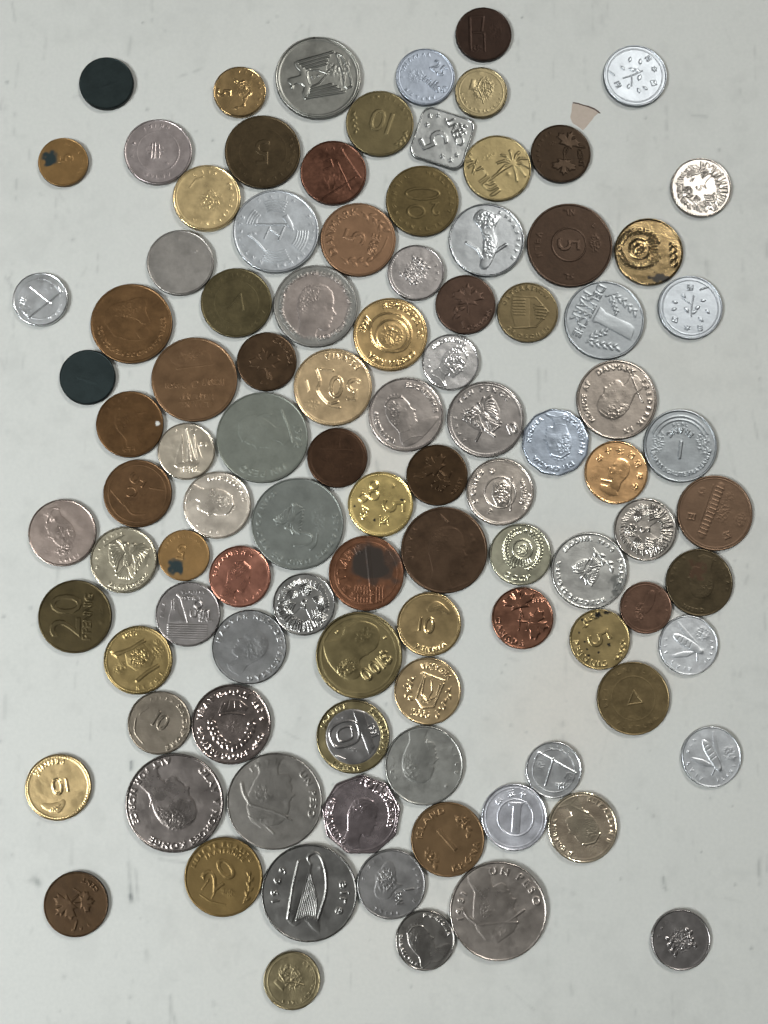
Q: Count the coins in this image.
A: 100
